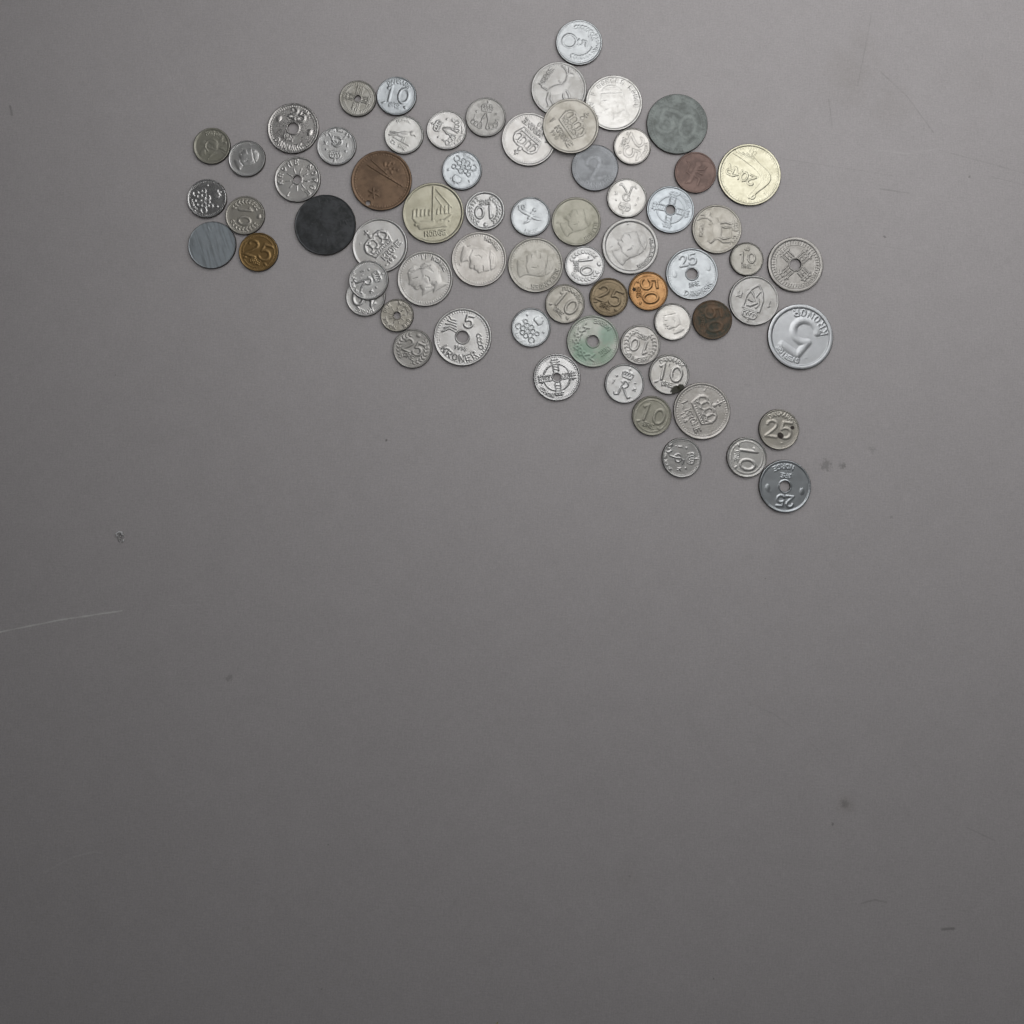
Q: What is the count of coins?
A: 67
